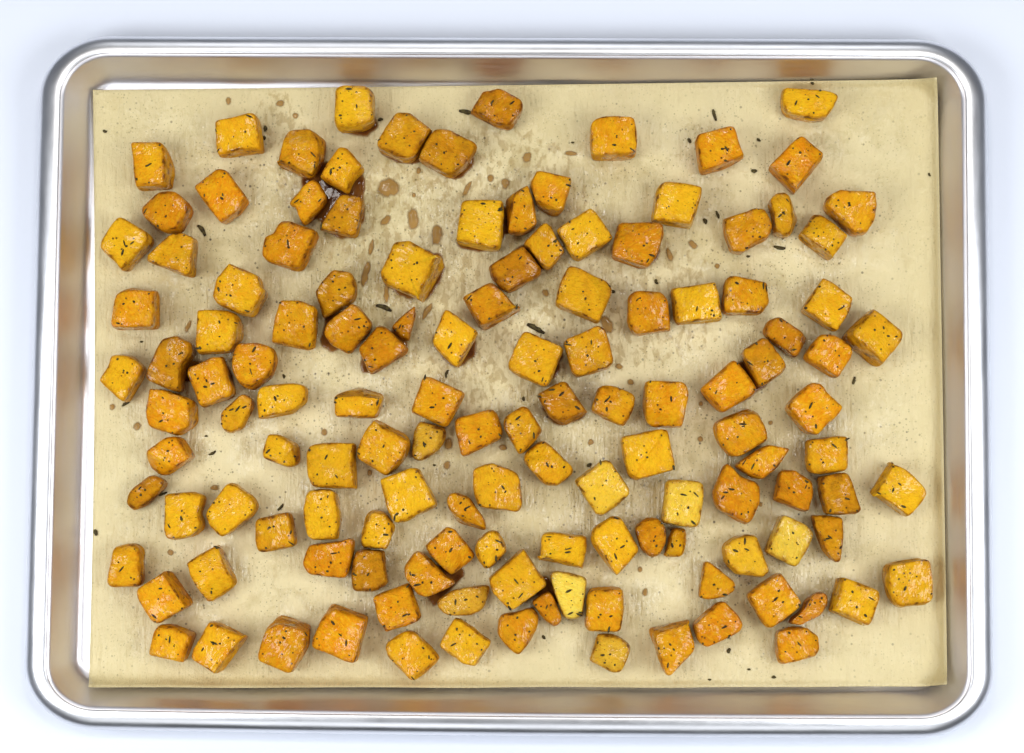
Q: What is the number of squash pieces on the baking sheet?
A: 131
